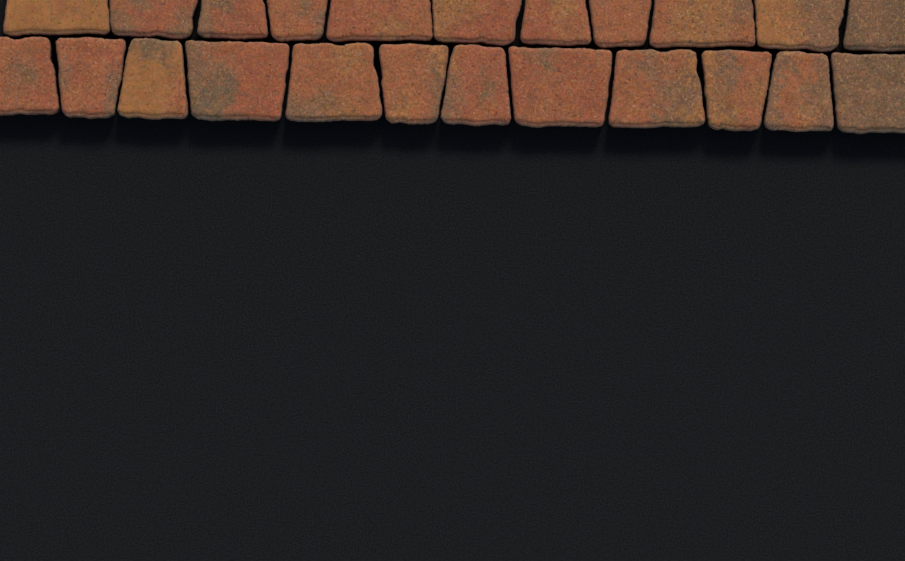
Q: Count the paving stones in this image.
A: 23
